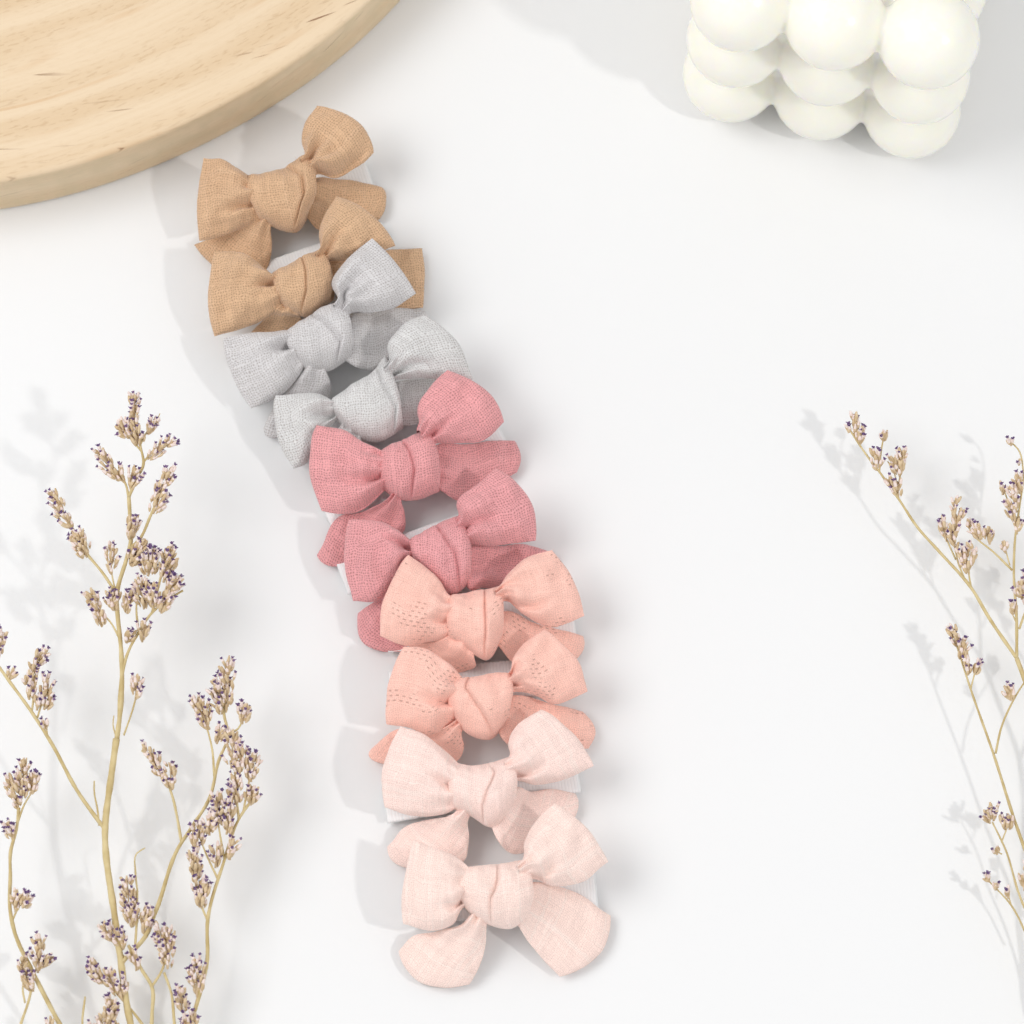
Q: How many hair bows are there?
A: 10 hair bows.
